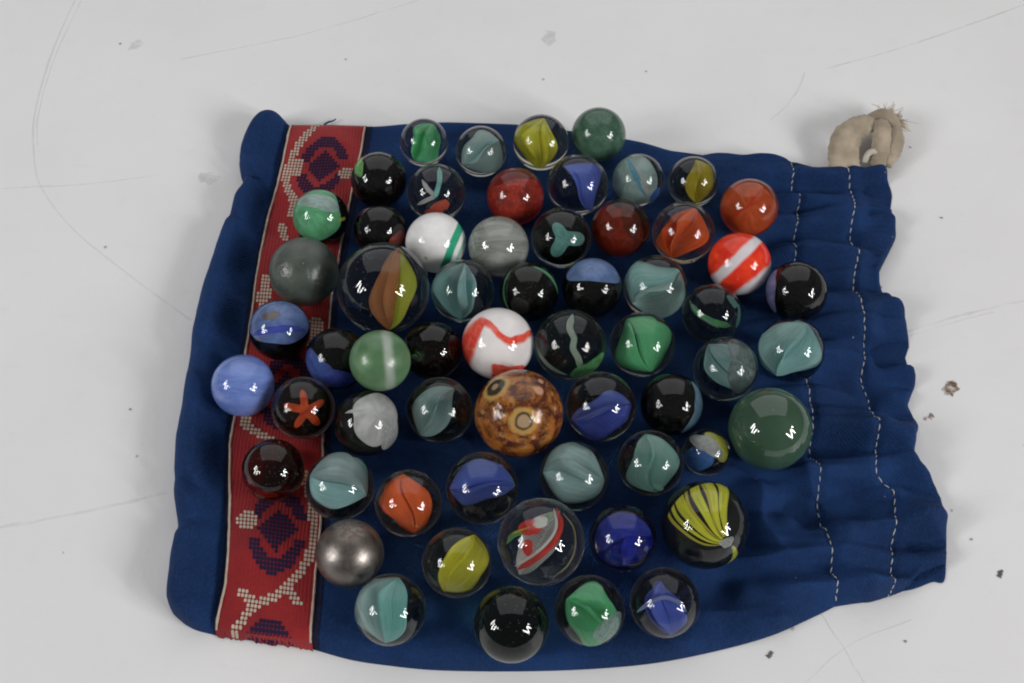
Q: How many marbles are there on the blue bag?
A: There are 60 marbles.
